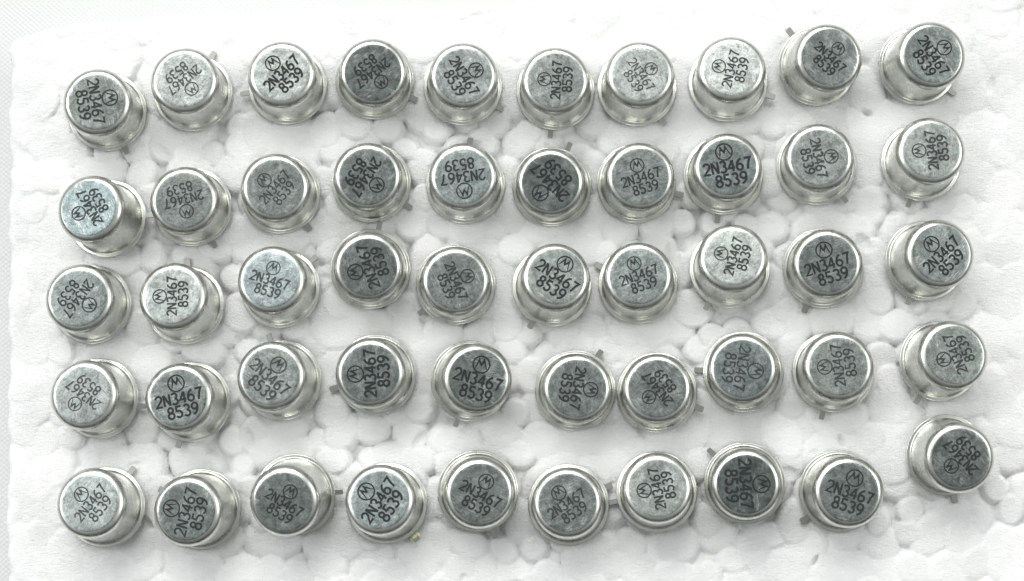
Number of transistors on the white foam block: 50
